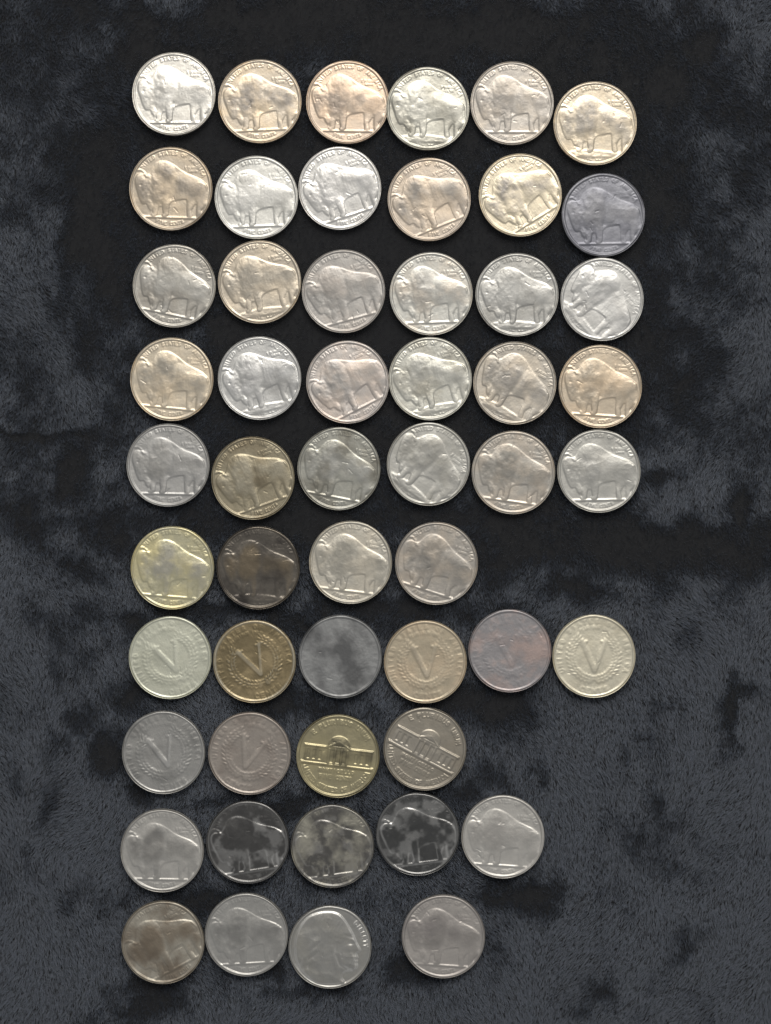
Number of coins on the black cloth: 53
